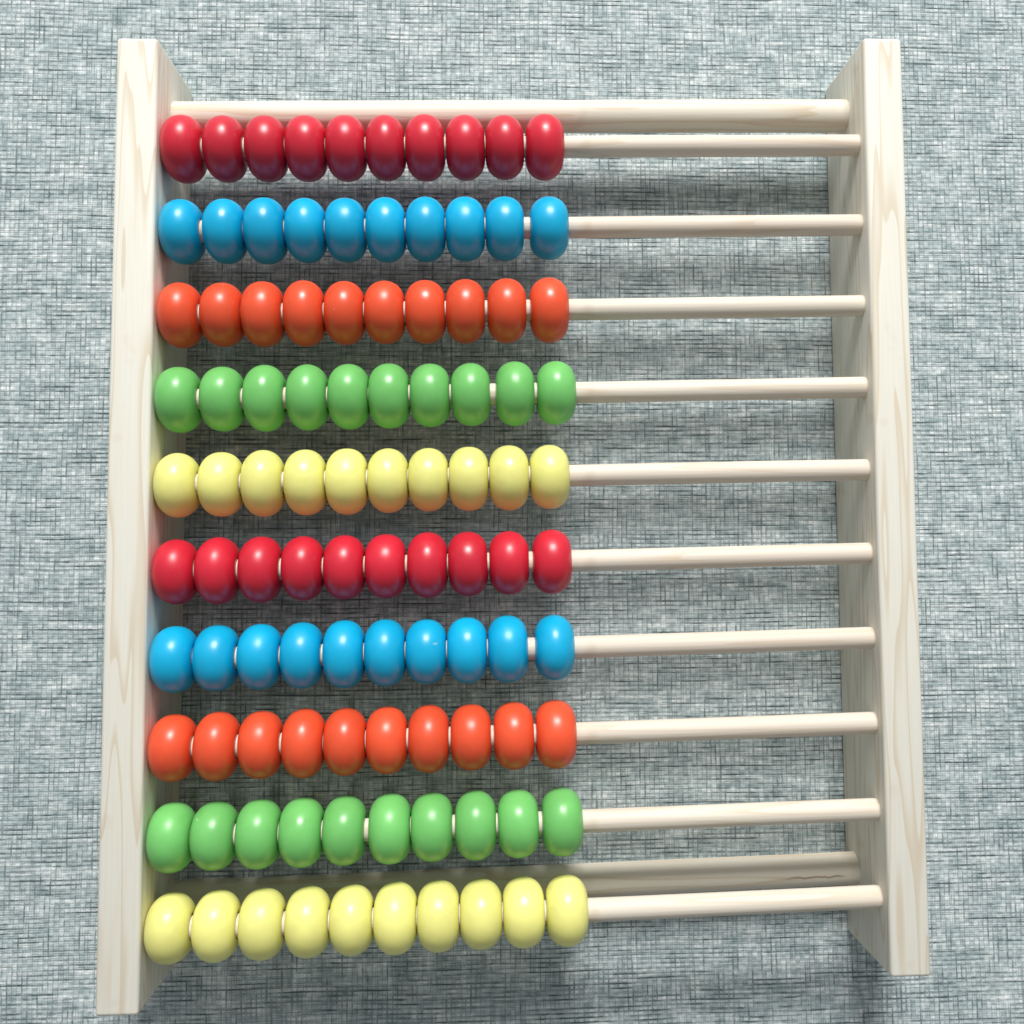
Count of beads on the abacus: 100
